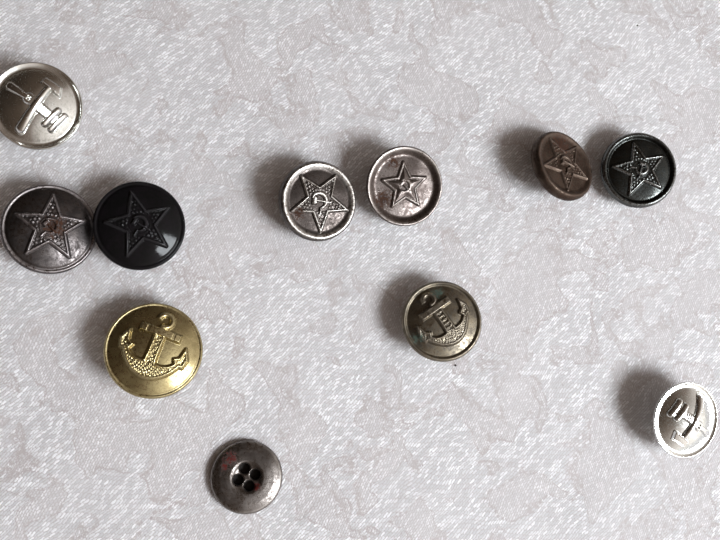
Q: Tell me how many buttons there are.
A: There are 11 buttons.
